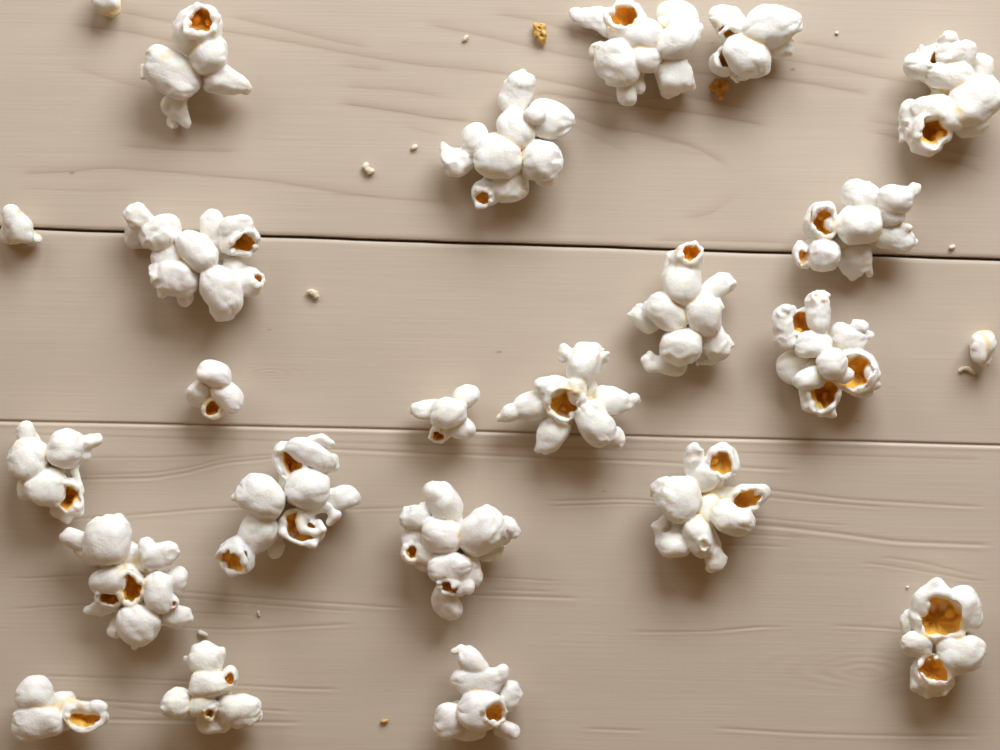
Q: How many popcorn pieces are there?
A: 24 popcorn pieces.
